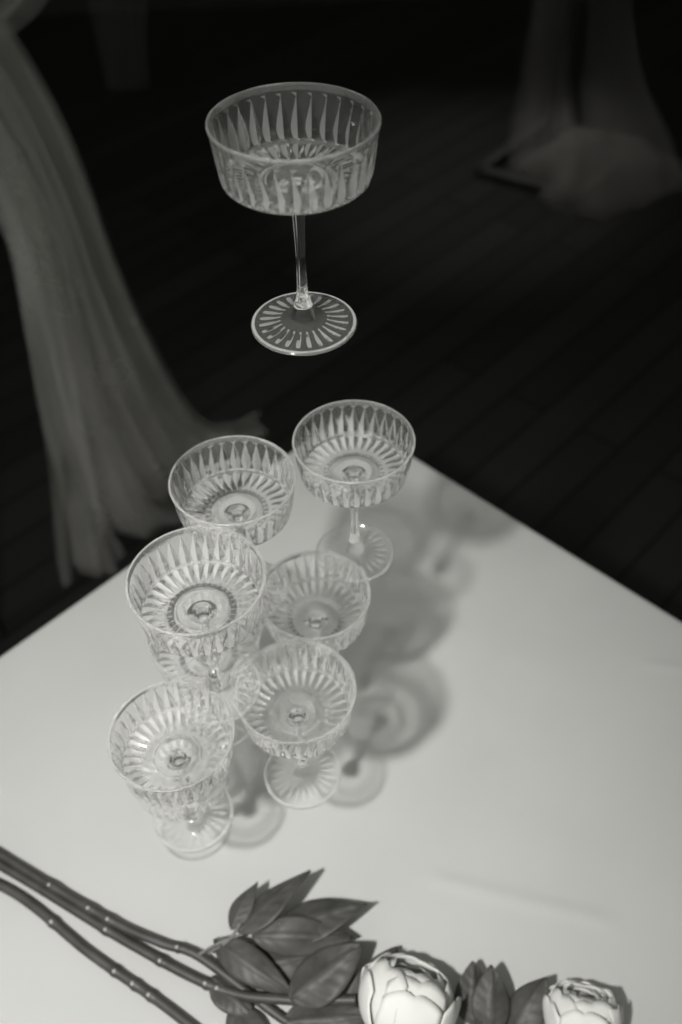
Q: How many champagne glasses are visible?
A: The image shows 10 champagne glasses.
